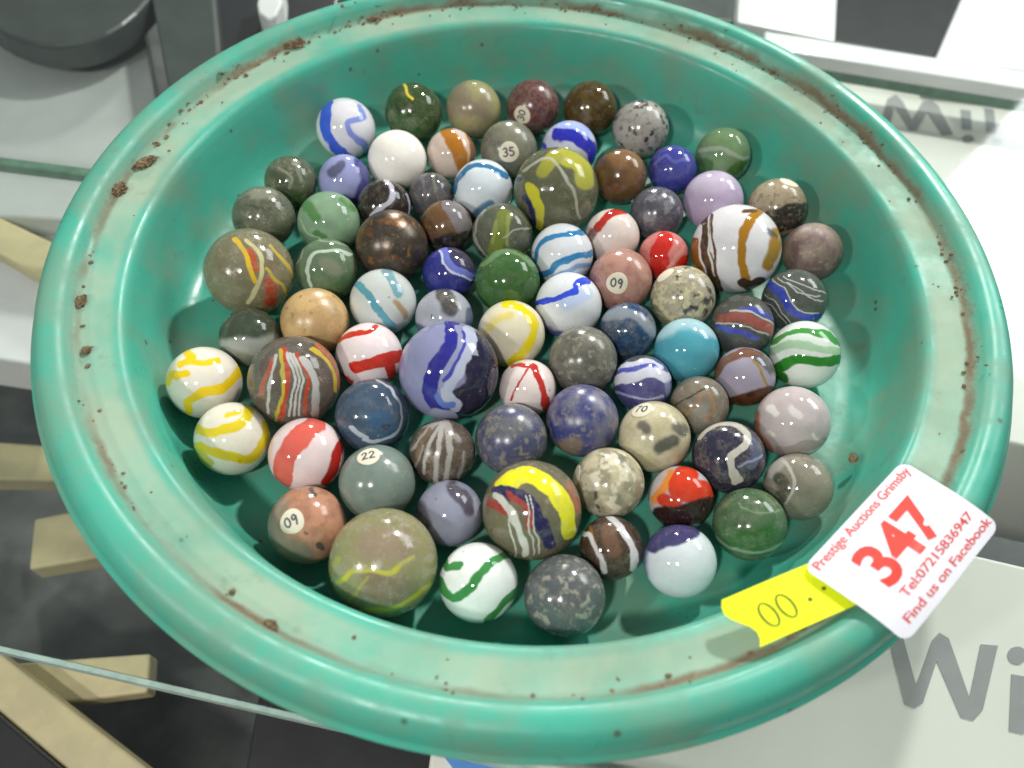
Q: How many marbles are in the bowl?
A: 80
